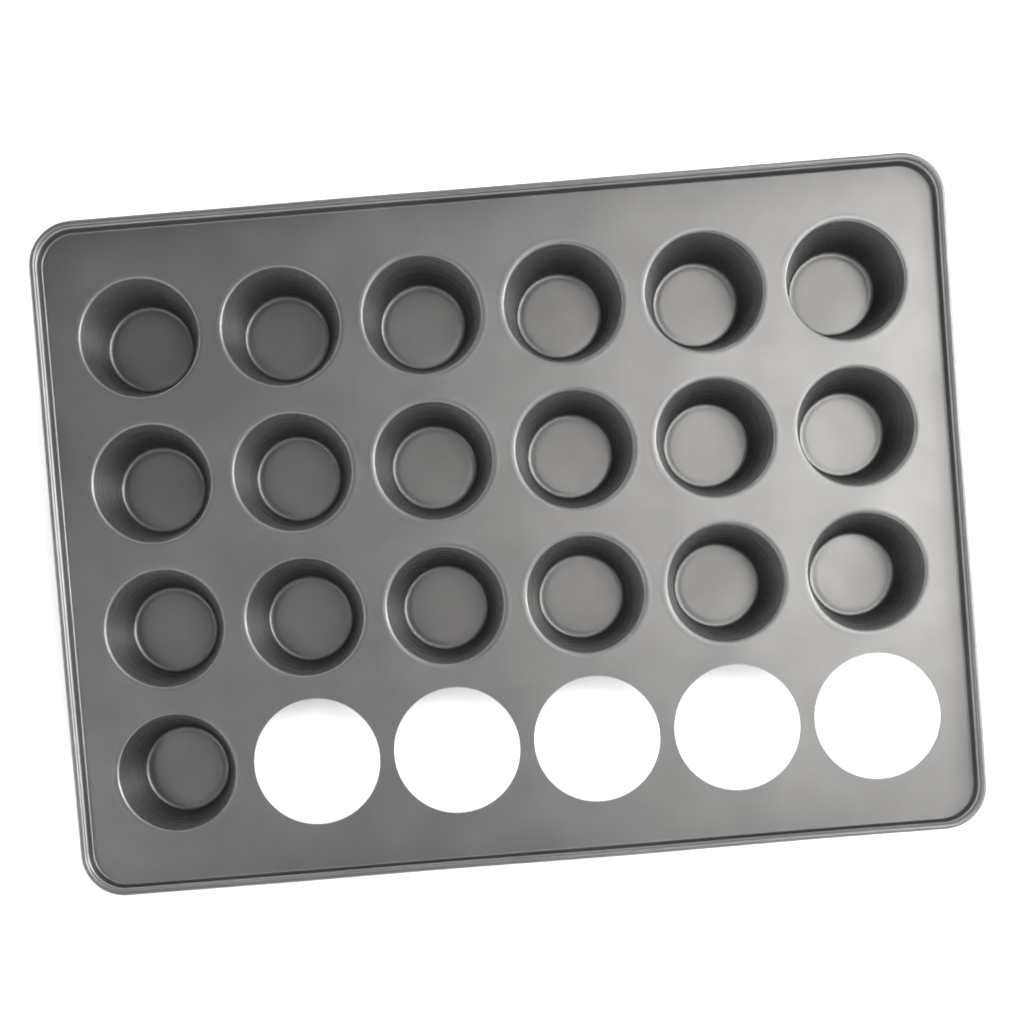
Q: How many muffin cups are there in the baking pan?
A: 19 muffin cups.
